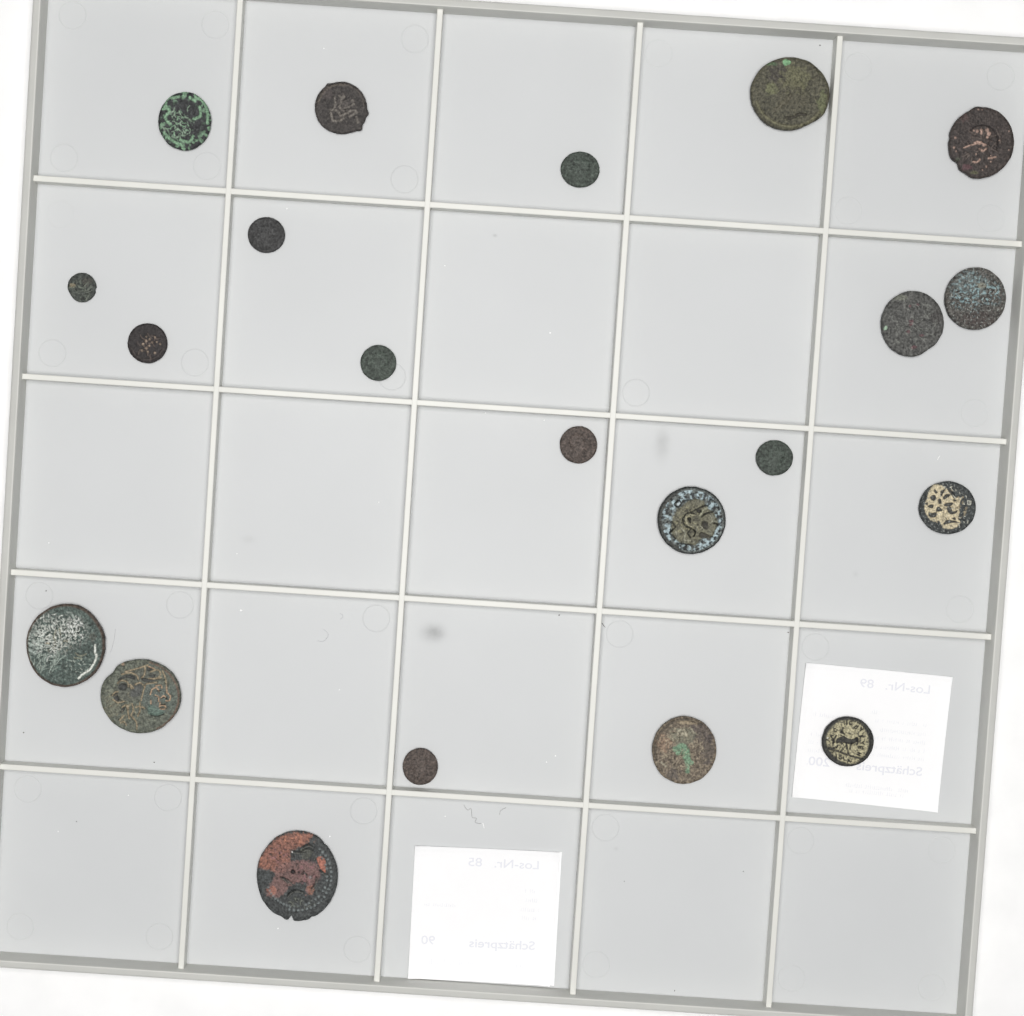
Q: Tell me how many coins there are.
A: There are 21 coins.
